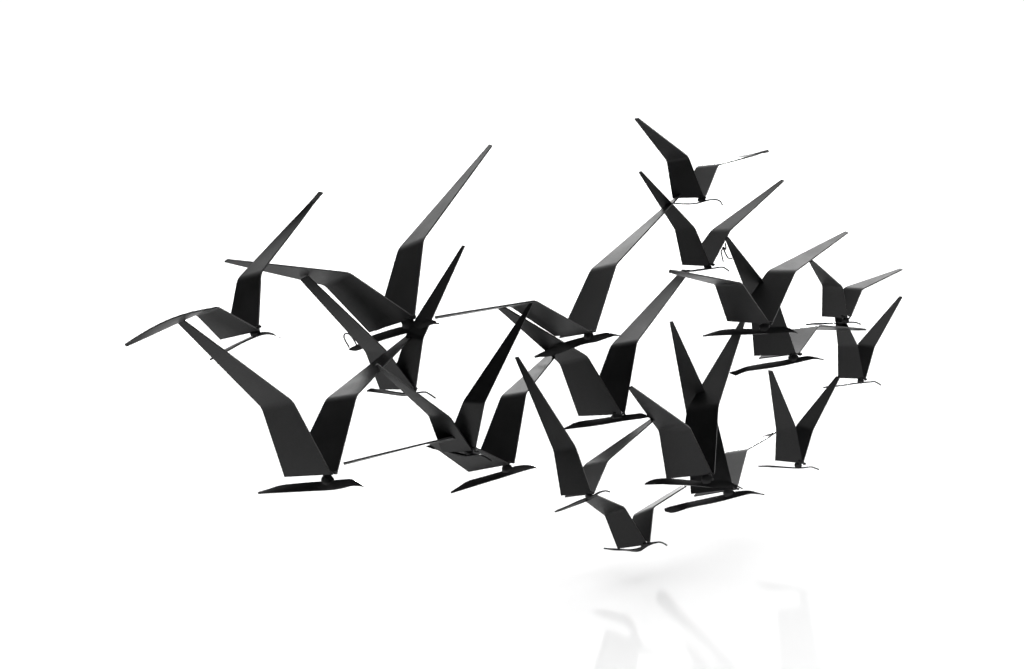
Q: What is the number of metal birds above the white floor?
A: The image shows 19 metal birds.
